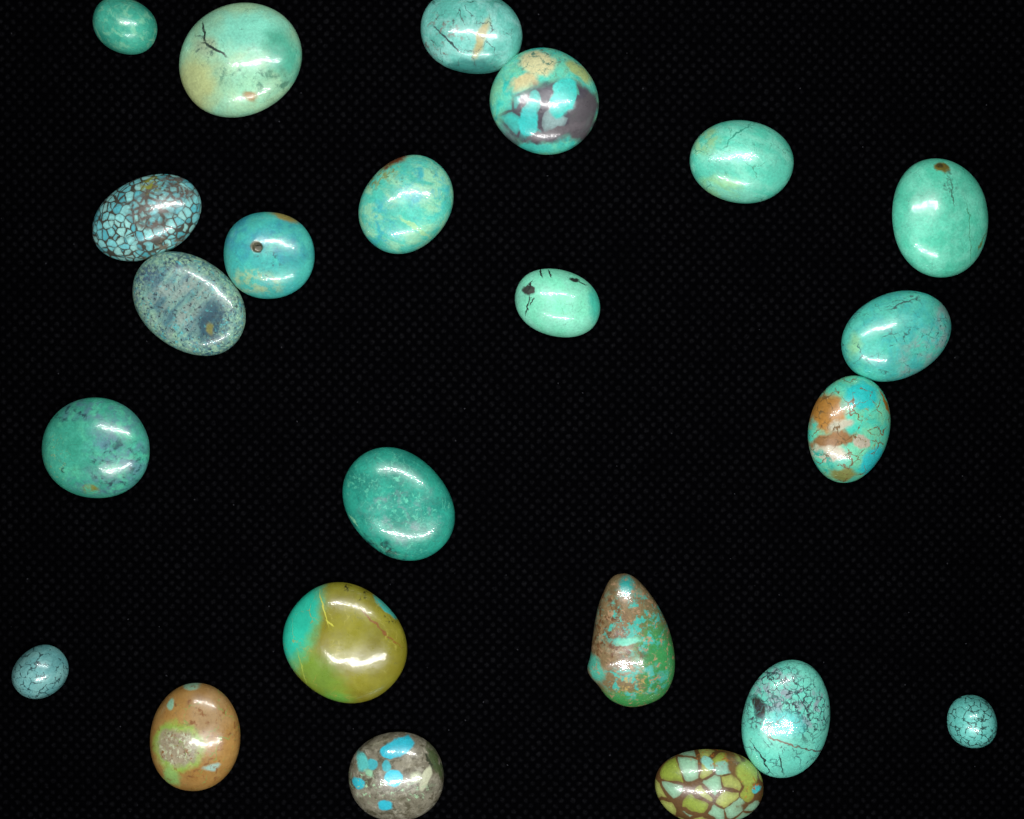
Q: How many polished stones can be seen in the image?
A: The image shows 23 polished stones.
